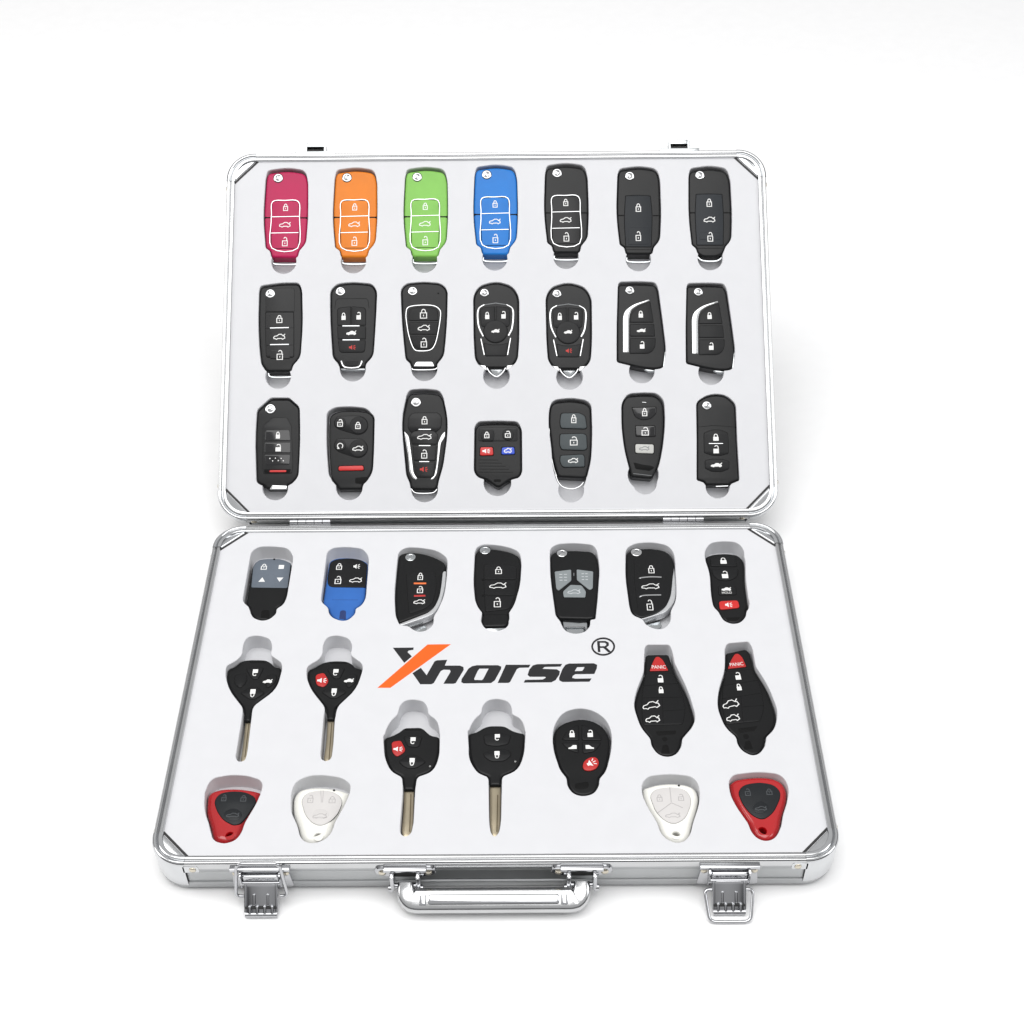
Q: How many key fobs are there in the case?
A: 39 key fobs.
